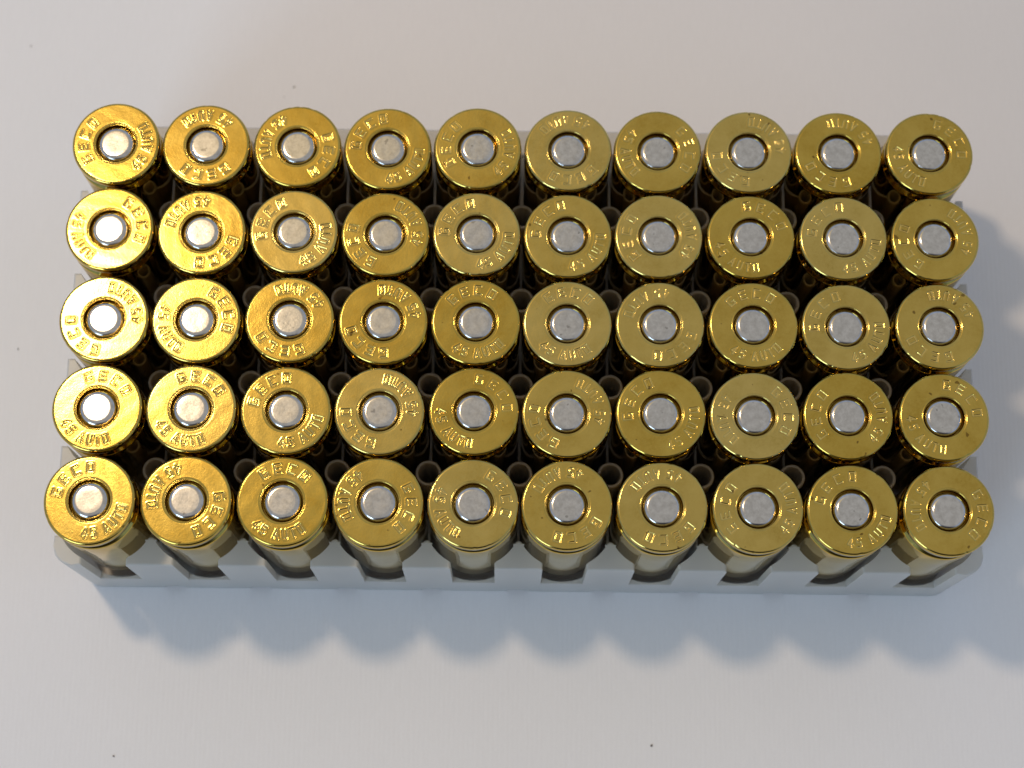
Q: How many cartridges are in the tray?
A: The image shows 50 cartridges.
